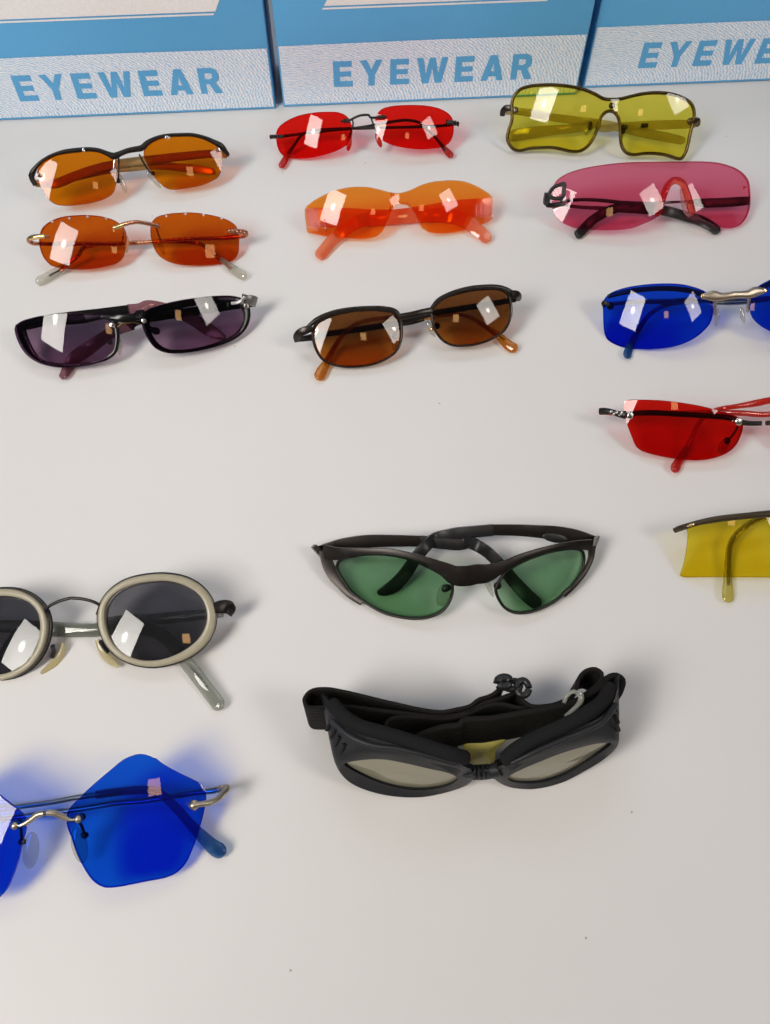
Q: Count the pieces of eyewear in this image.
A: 15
